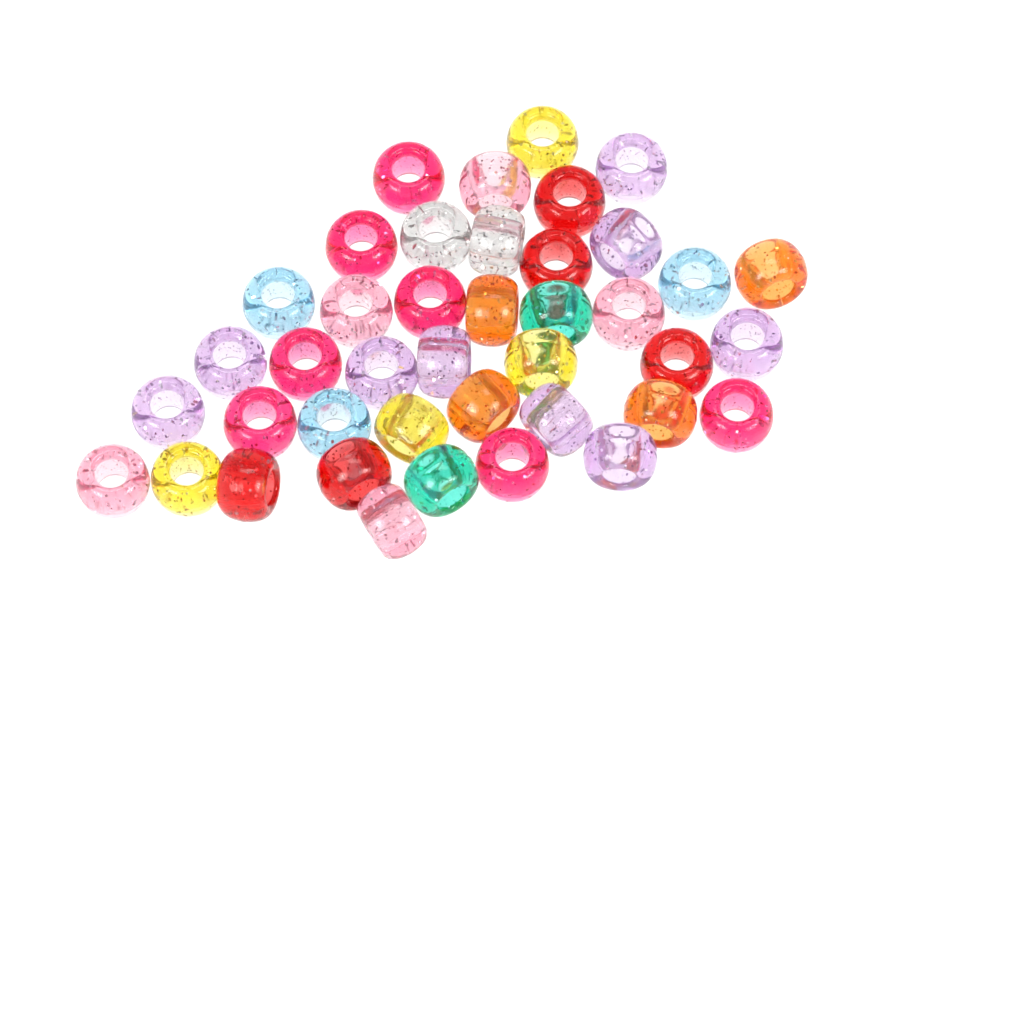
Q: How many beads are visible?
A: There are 41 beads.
